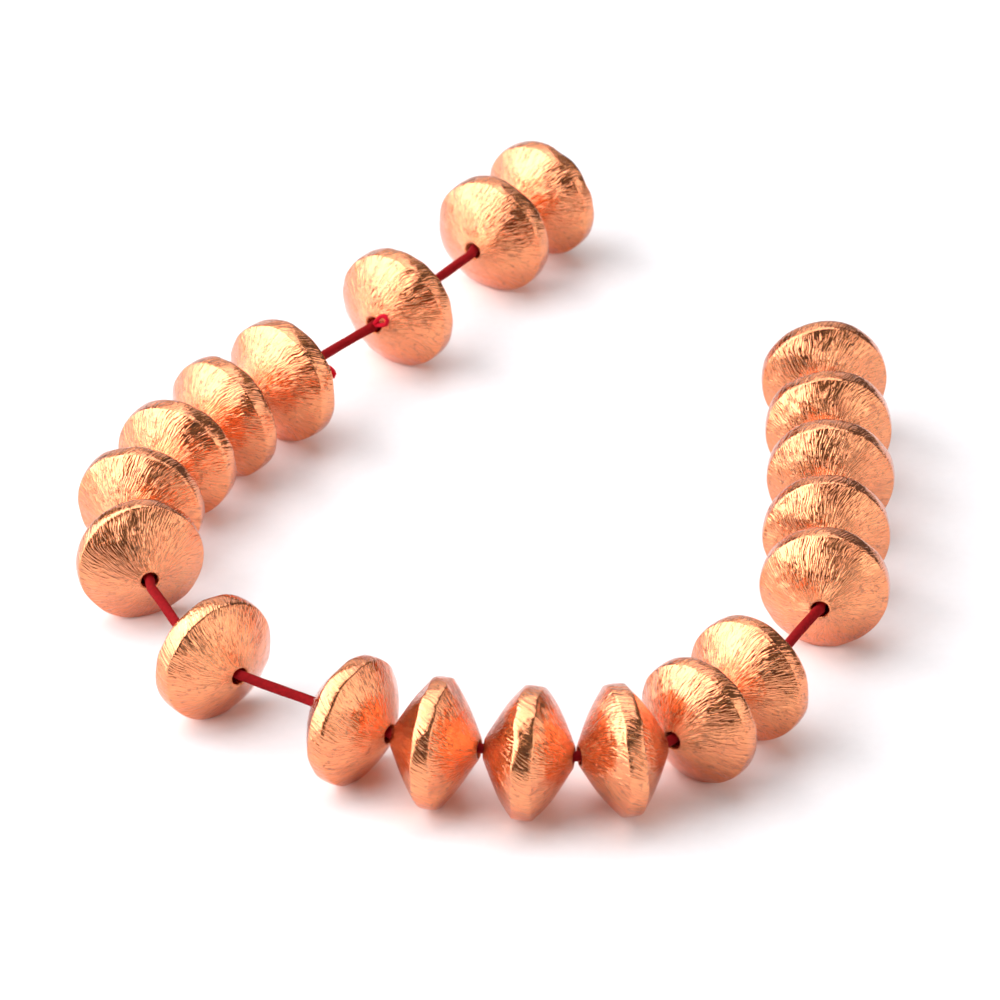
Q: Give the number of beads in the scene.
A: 20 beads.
